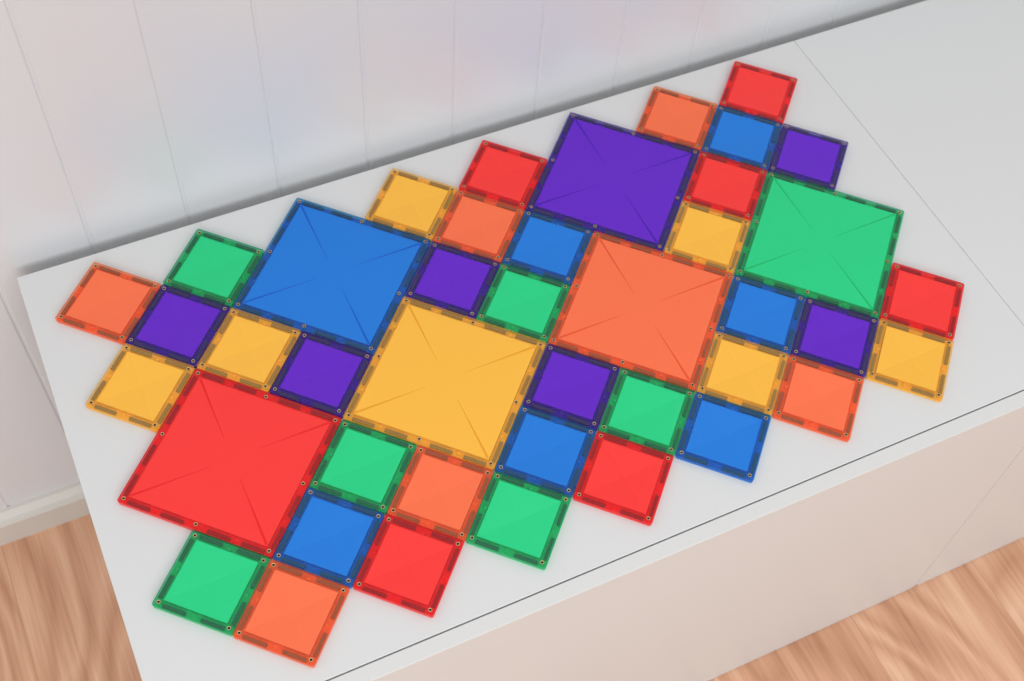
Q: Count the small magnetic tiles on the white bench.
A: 36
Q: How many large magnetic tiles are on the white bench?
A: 6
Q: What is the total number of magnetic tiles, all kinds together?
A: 42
